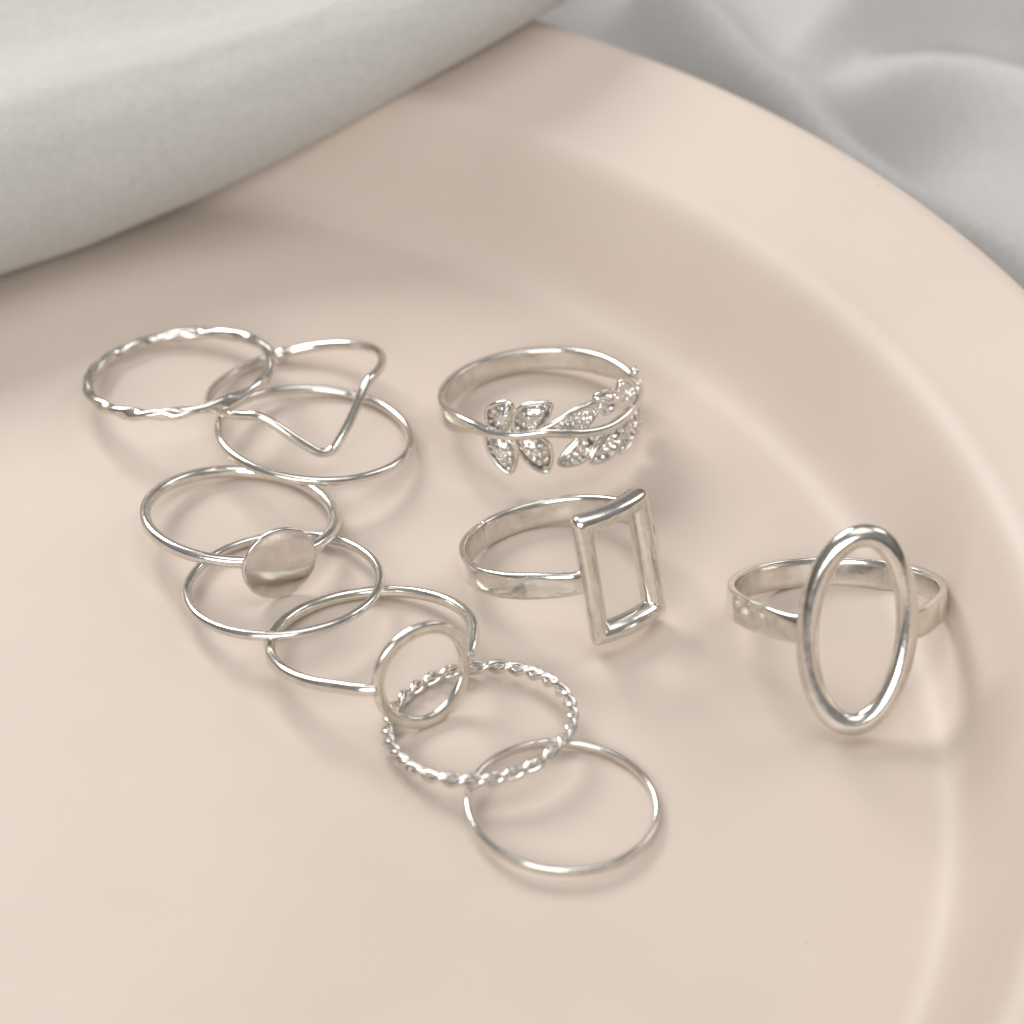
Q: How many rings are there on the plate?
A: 11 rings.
